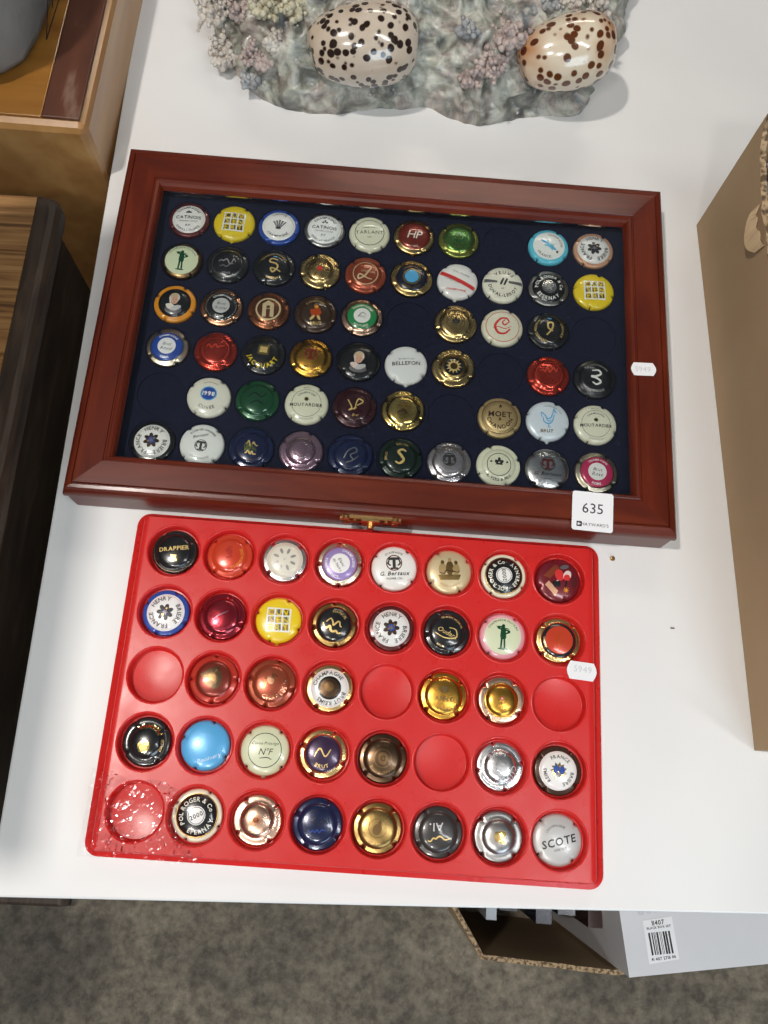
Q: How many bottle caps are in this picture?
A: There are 89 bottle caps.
